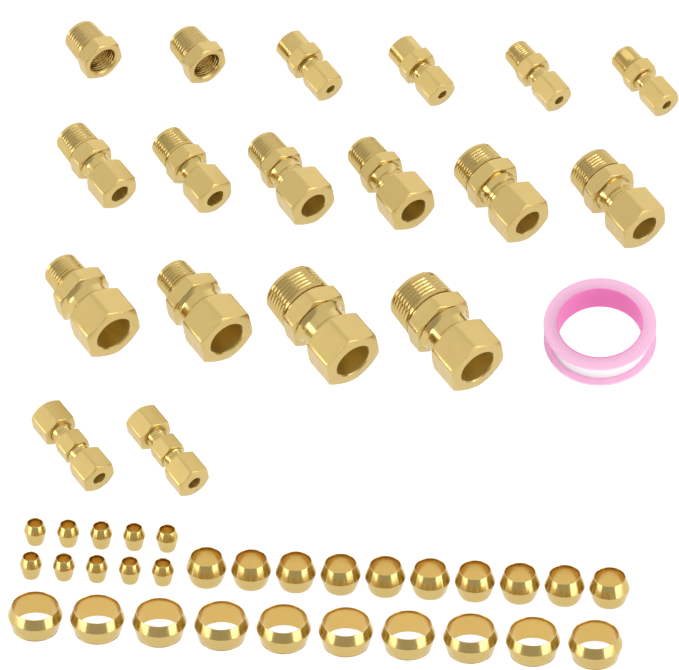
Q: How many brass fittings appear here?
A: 18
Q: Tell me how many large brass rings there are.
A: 10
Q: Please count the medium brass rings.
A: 10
